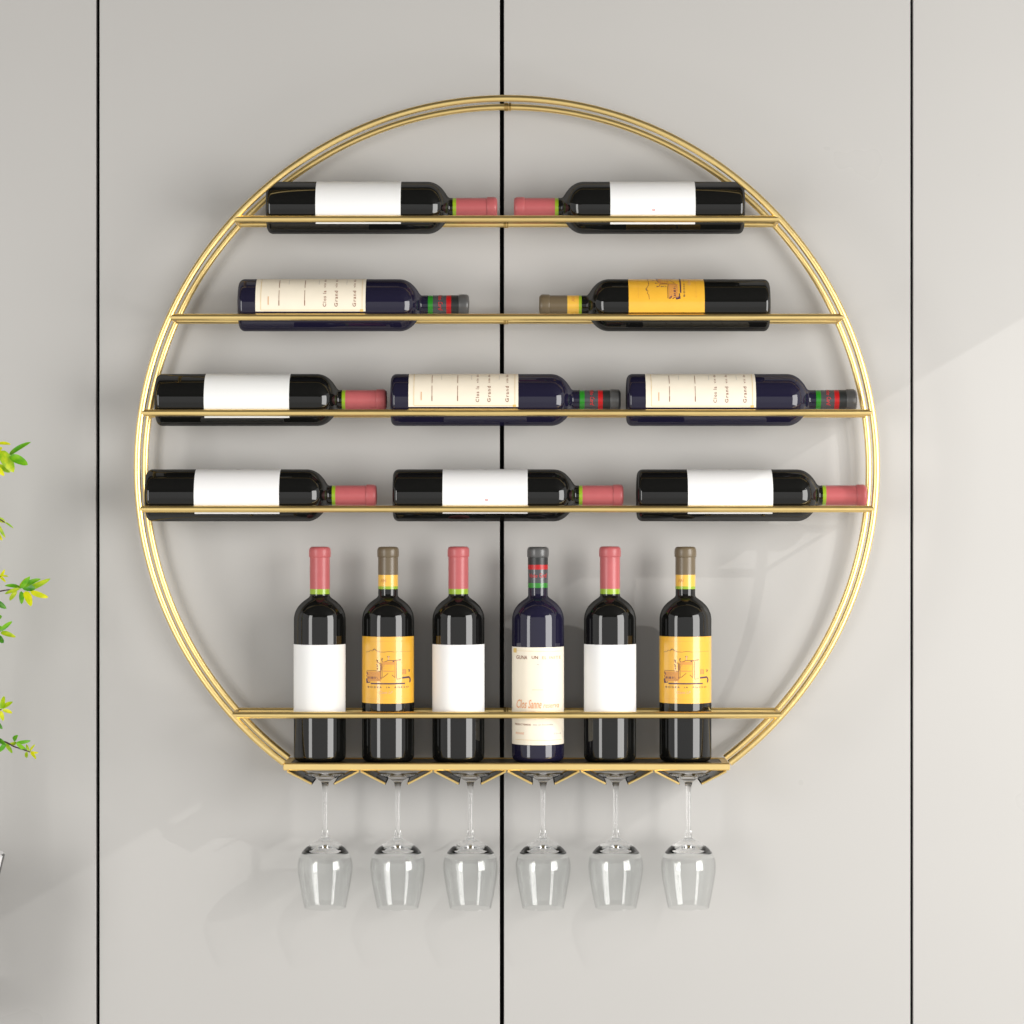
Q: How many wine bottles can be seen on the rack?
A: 16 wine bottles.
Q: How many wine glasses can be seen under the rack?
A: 6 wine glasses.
